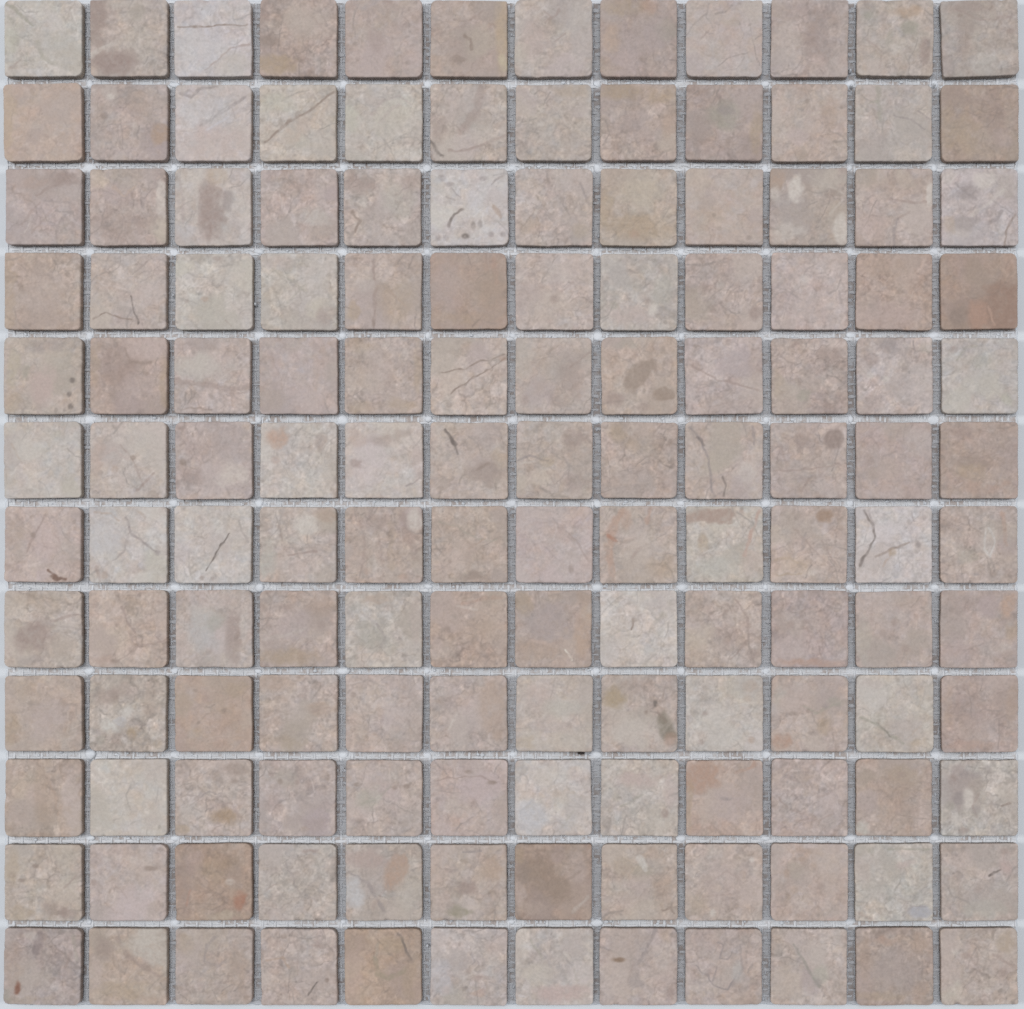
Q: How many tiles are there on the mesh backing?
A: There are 144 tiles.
